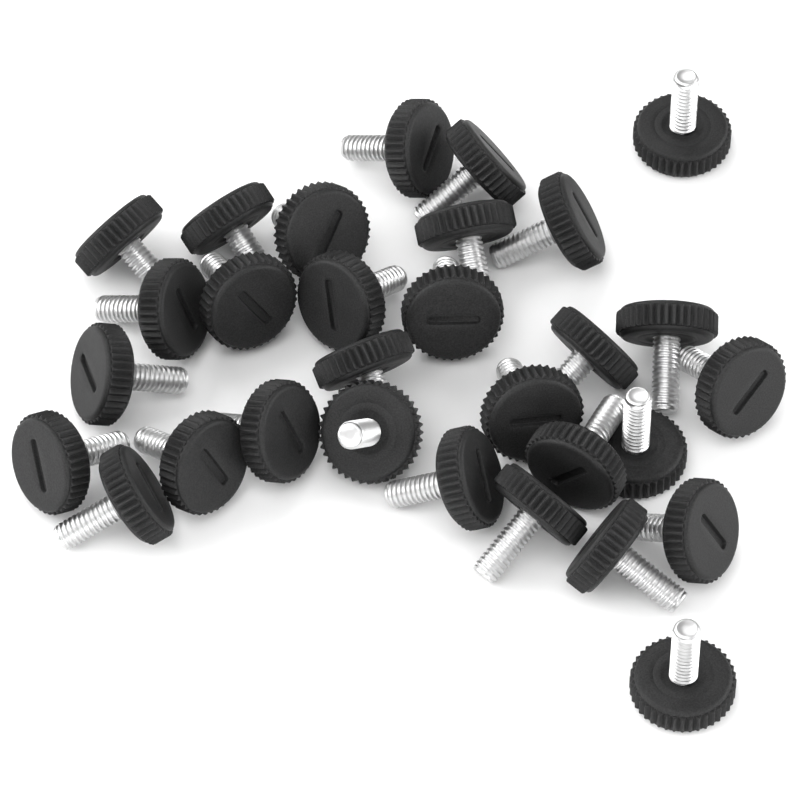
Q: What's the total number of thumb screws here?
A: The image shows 30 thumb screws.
